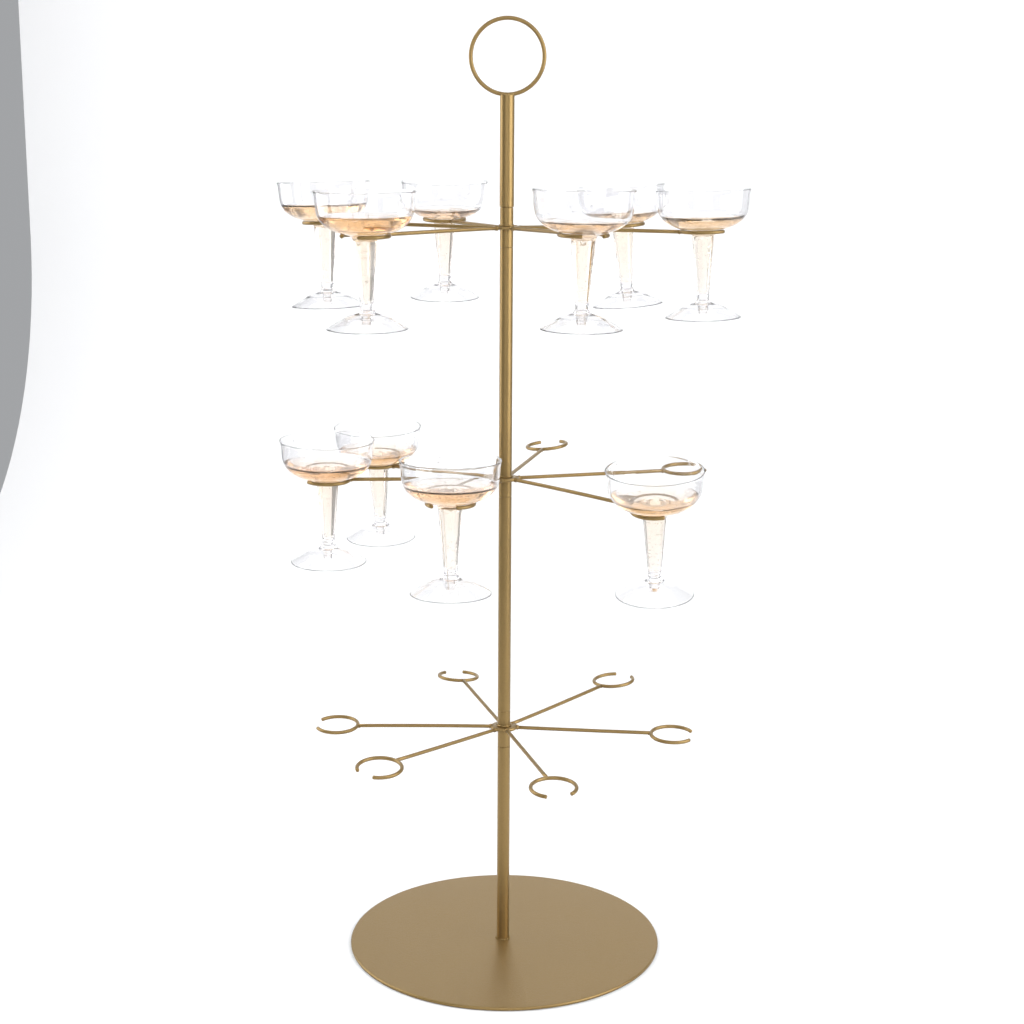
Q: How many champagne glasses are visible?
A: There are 10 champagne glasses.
